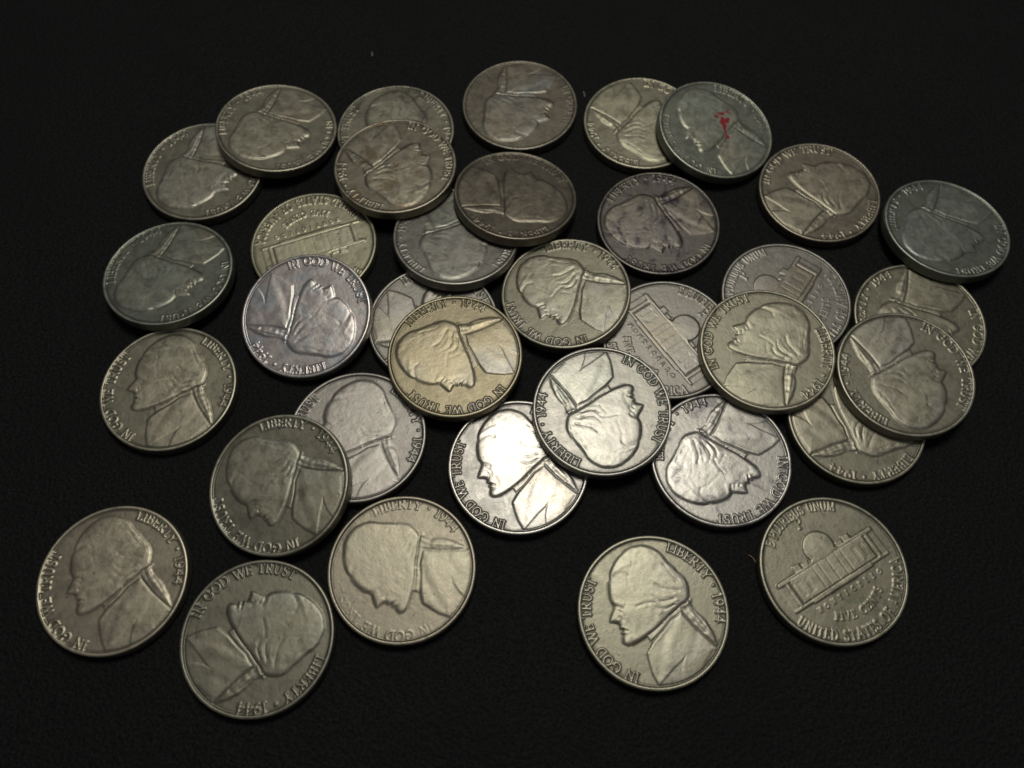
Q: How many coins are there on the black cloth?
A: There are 35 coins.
